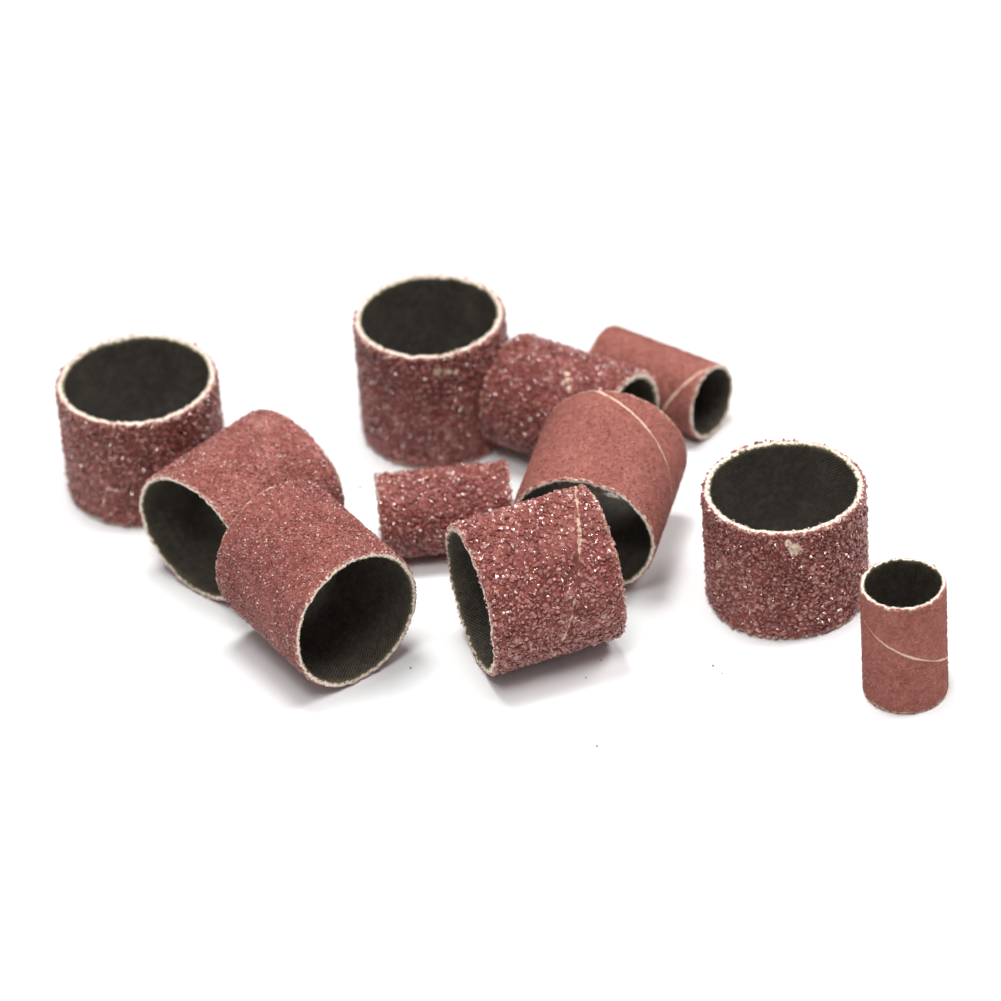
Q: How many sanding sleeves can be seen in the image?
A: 11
